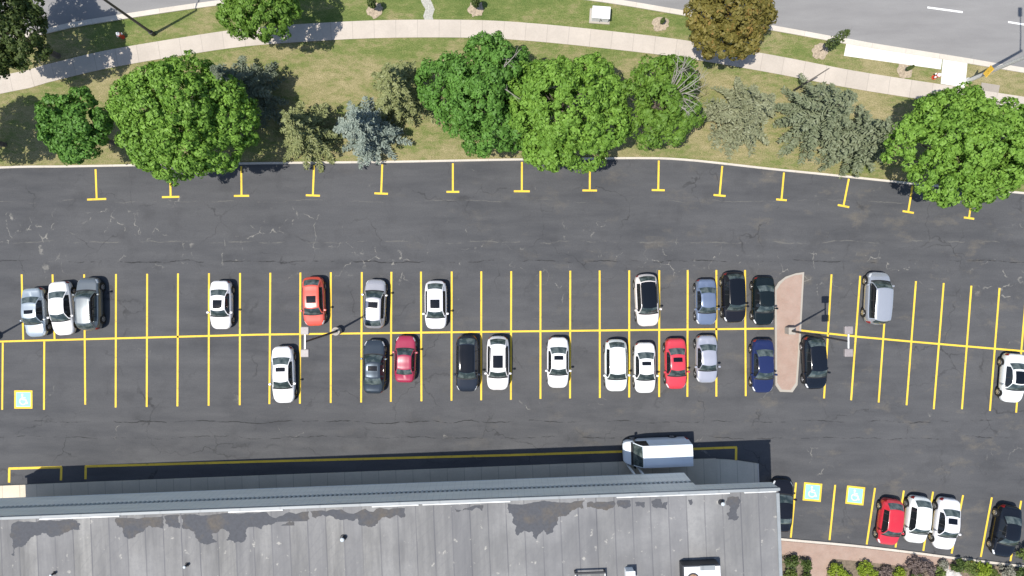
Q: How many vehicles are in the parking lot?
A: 31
